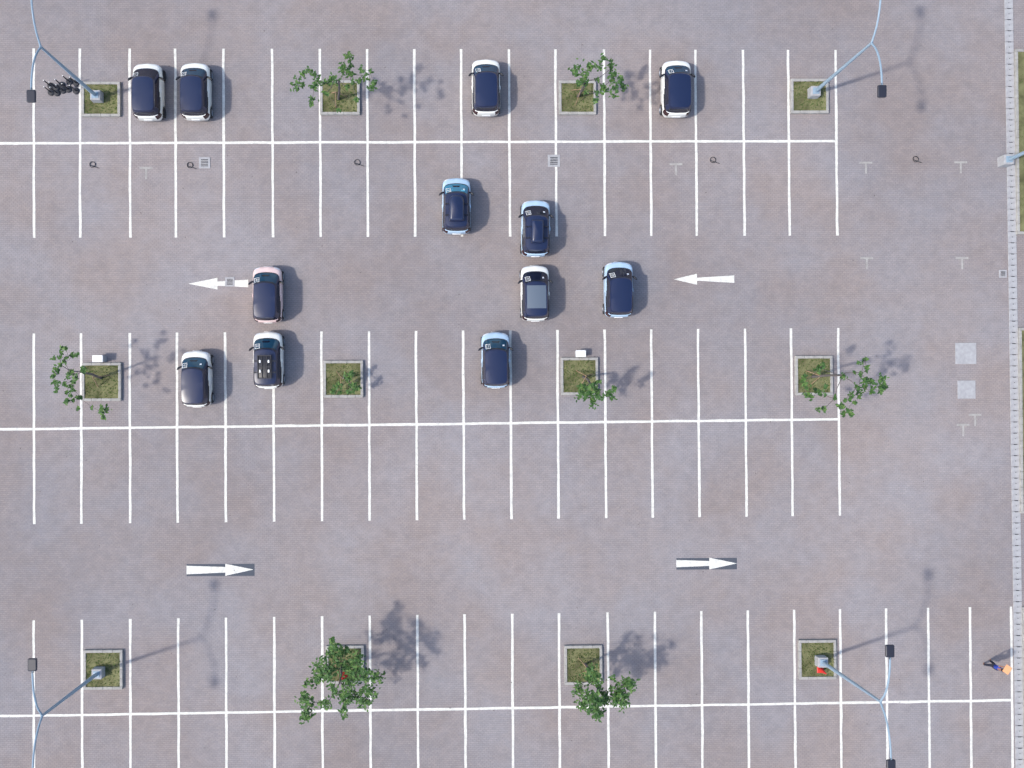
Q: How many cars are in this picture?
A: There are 12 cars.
